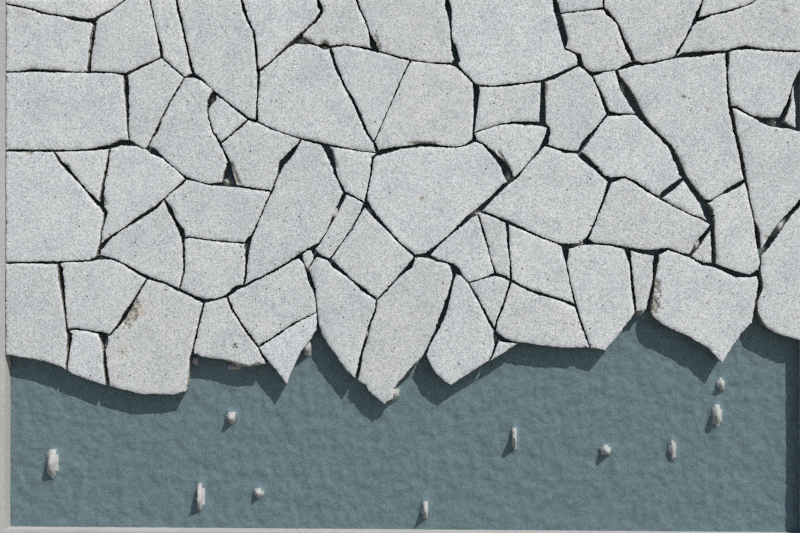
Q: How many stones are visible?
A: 68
